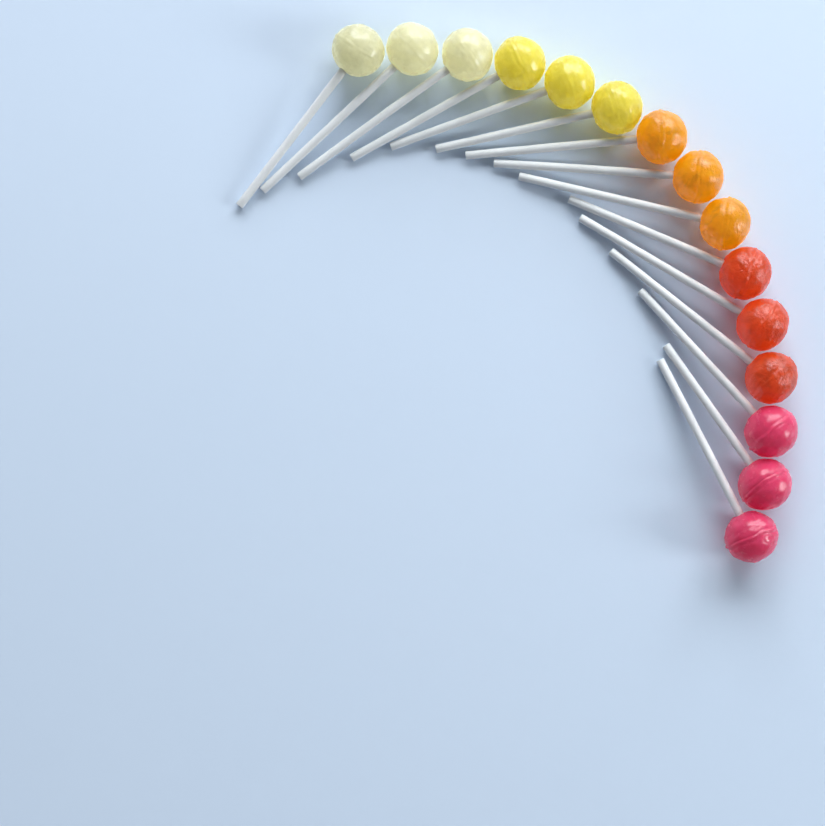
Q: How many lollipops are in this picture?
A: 15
